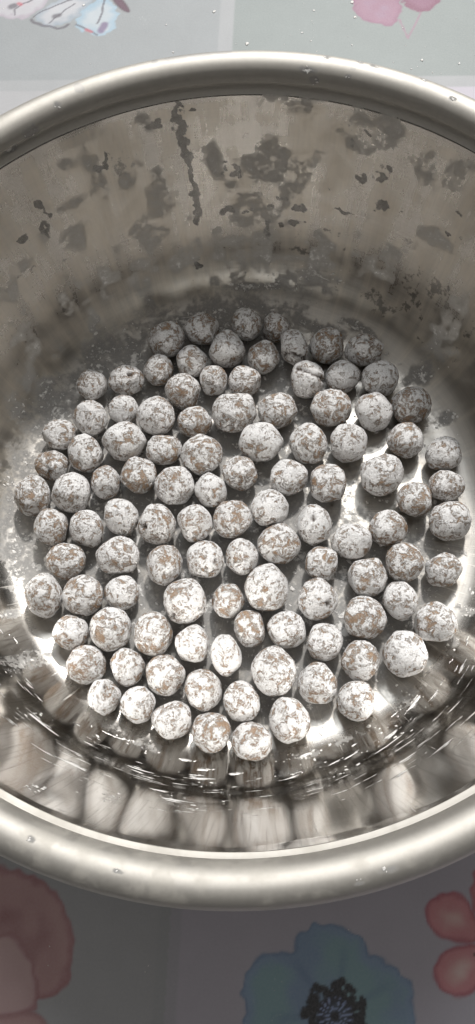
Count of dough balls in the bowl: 106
